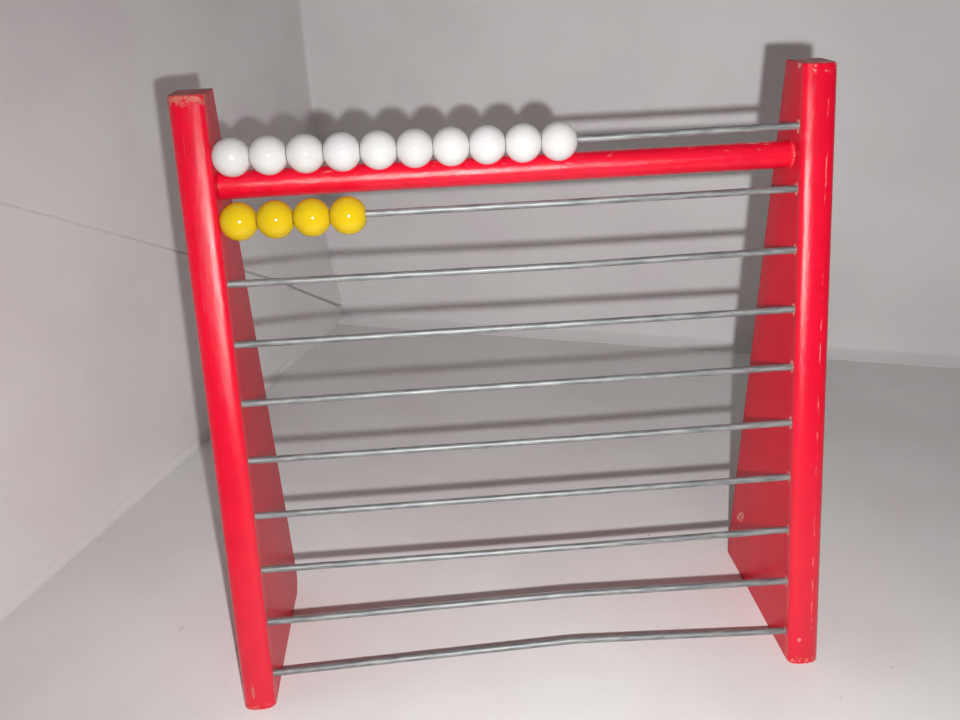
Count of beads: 14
